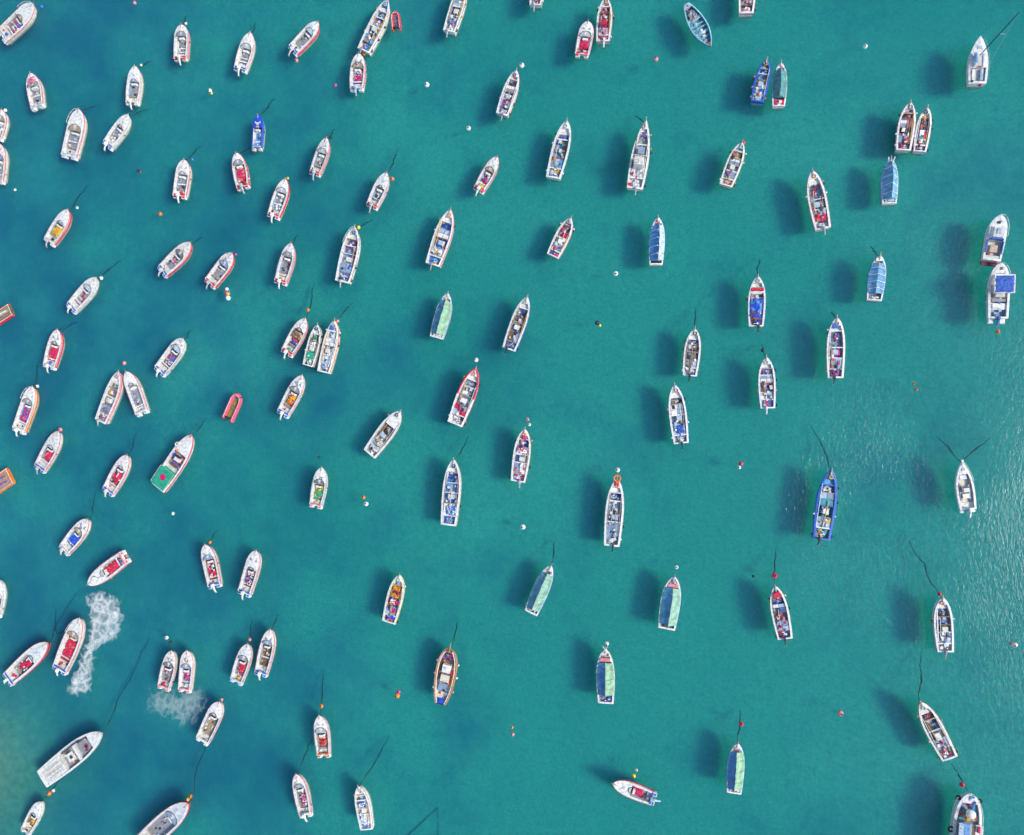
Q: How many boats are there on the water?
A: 106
